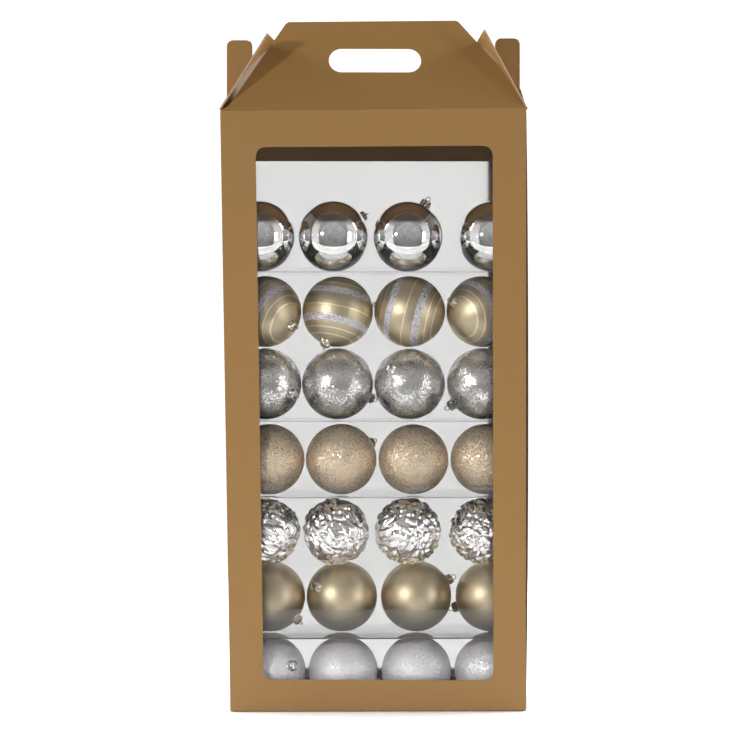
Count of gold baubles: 12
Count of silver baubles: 16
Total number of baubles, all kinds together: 28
